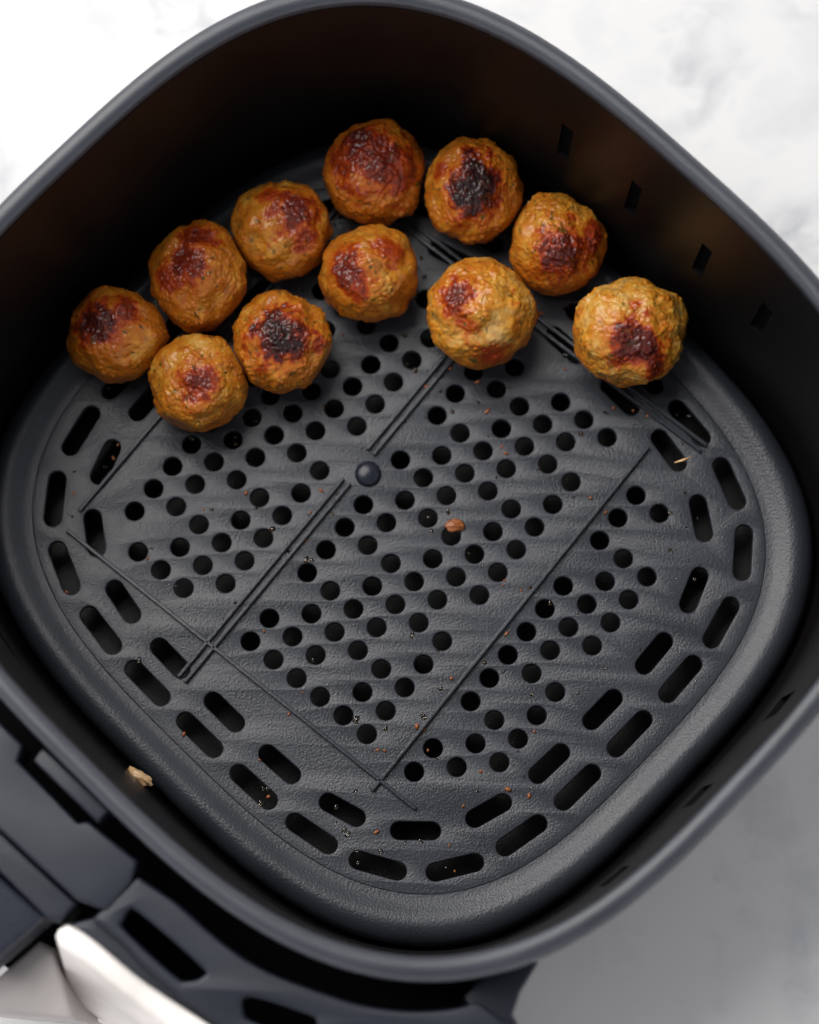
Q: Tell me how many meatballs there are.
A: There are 11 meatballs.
